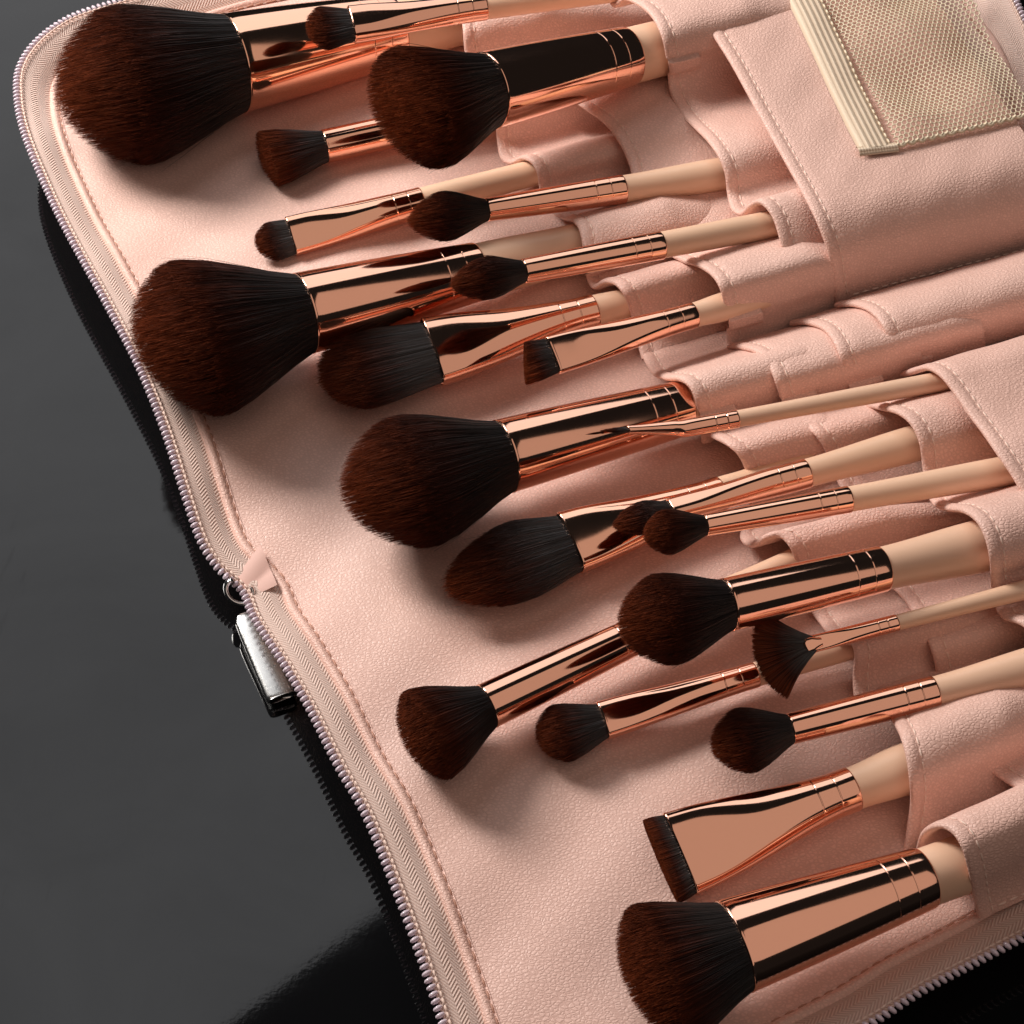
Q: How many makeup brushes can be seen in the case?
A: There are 22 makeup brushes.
